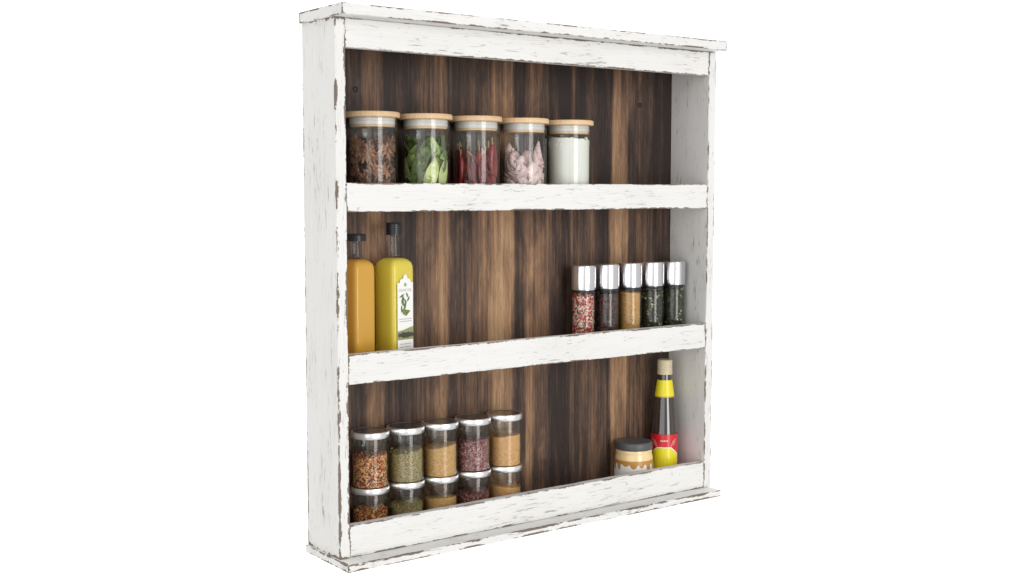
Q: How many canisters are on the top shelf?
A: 5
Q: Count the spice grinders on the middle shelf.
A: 5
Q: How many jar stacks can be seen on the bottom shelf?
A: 5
